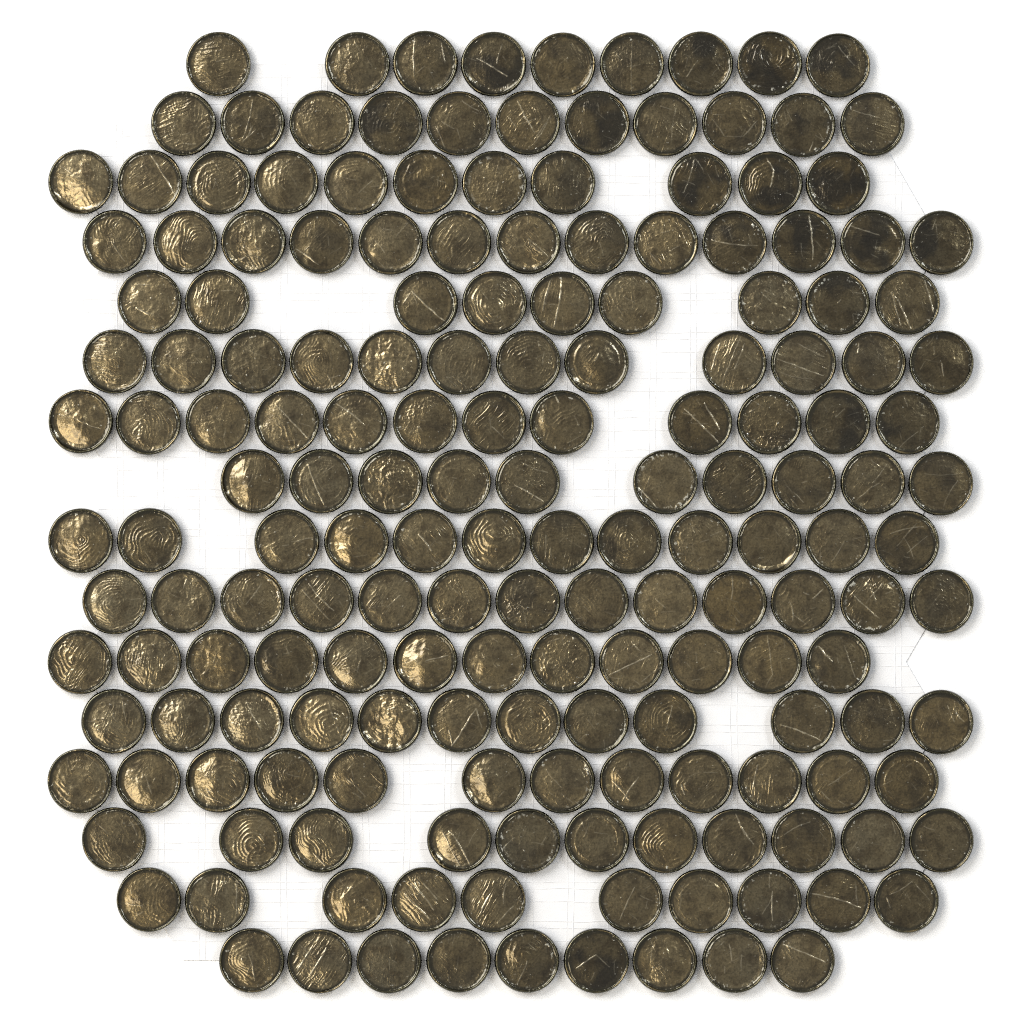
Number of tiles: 178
